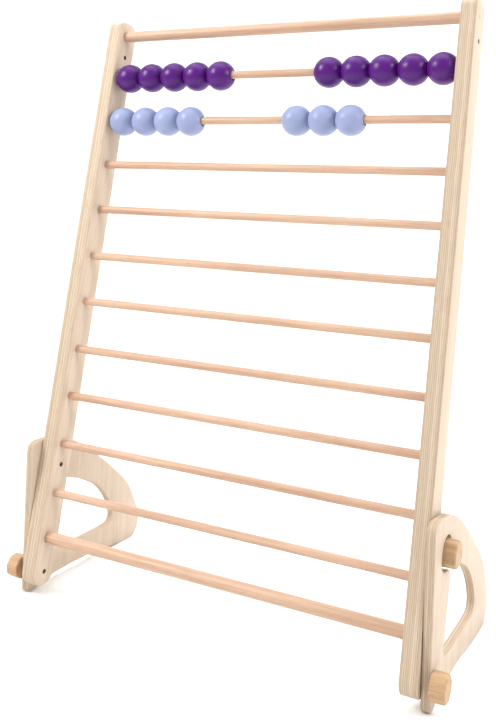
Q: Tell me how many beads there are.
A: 17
